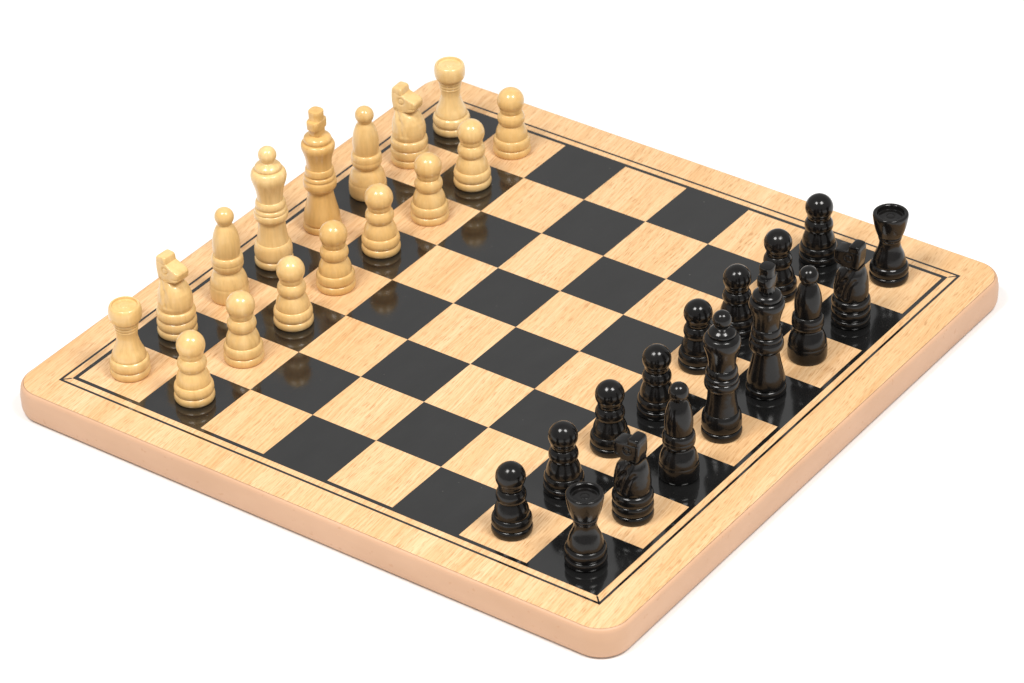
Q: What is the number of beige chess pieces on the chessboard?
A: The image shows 16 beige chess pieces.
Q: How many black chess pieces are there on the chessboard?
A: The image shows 16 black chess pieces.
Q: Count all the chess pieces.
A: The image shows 32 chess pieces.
